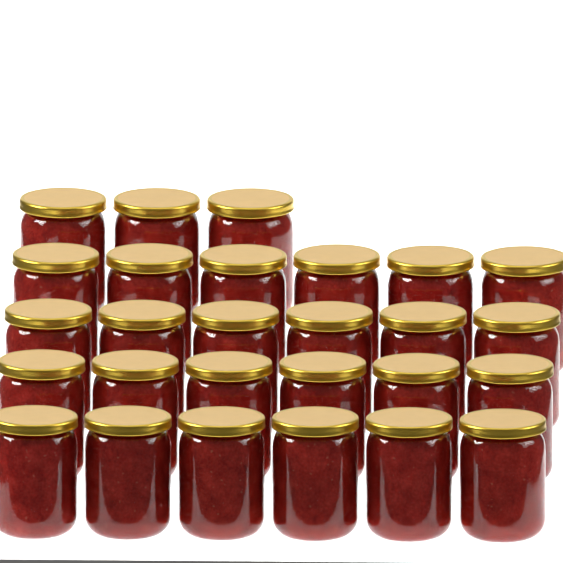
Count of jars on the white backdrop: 27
